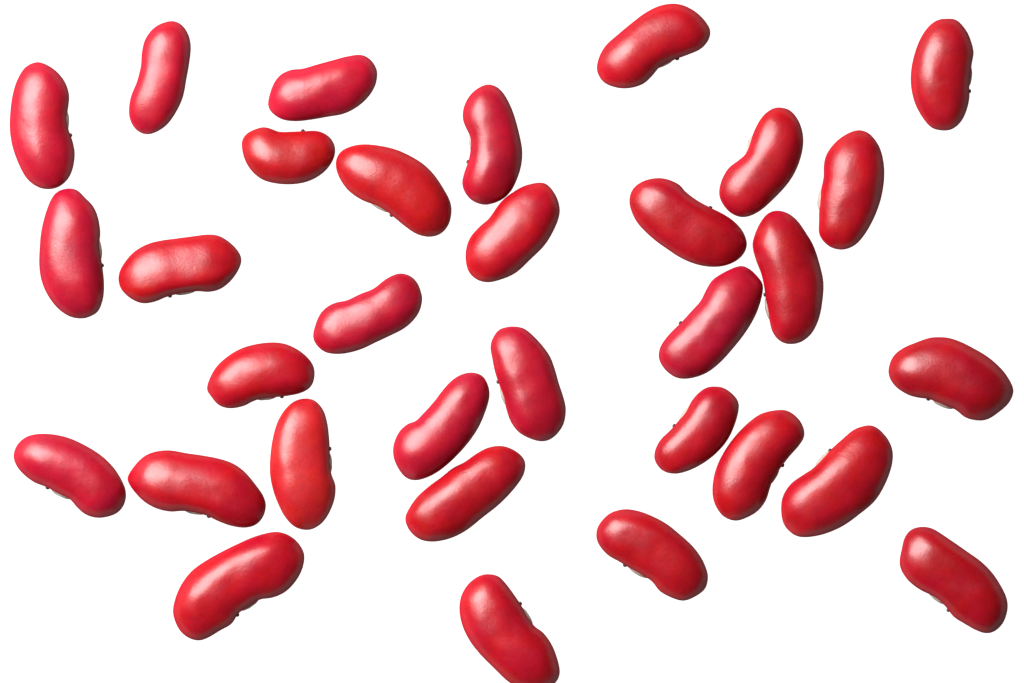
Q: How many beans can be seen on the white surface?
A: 32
